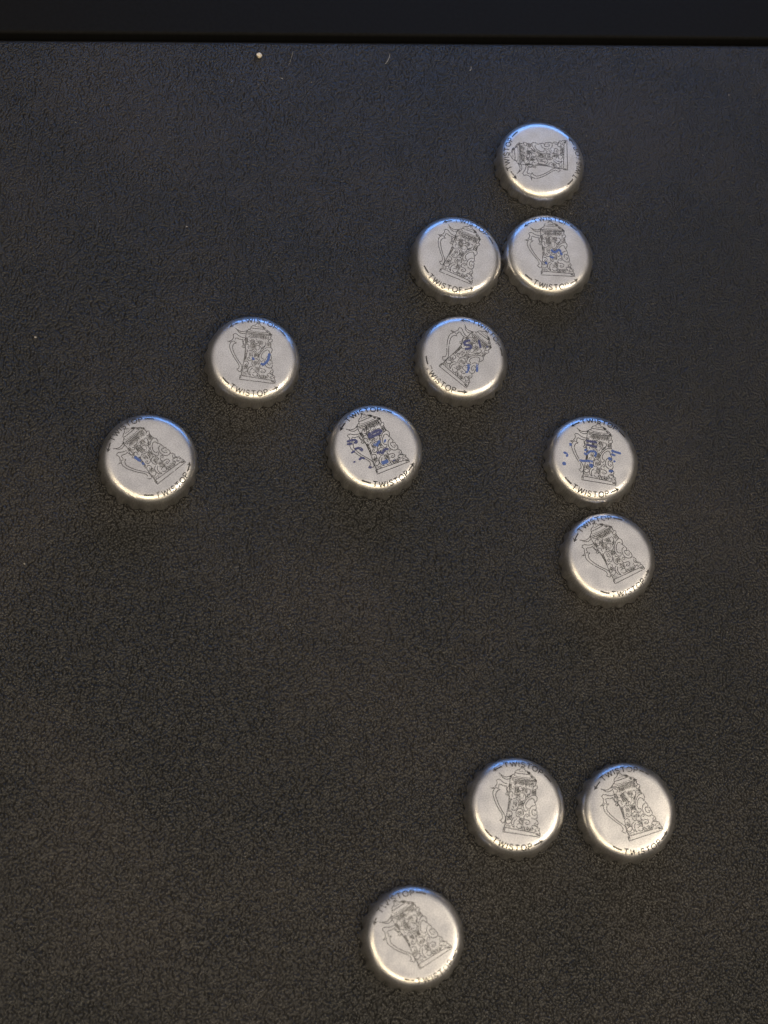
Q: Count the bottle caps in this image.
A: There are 12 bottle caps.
